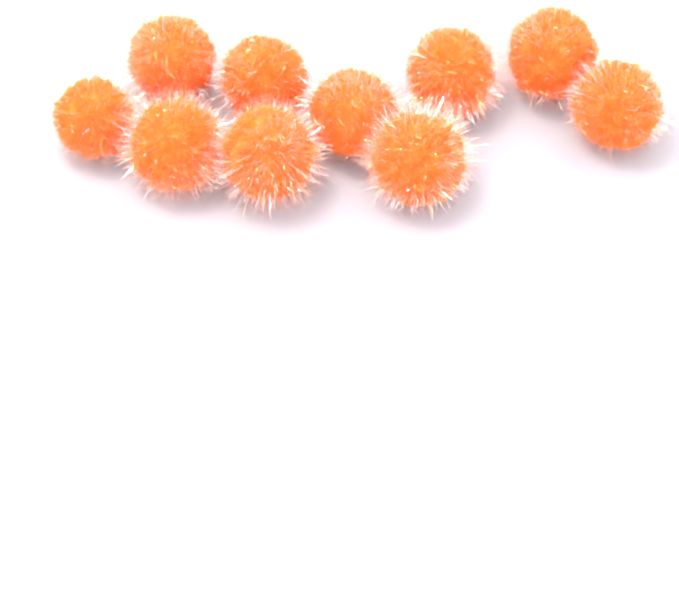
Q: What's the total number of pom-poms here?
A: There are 10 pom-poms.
